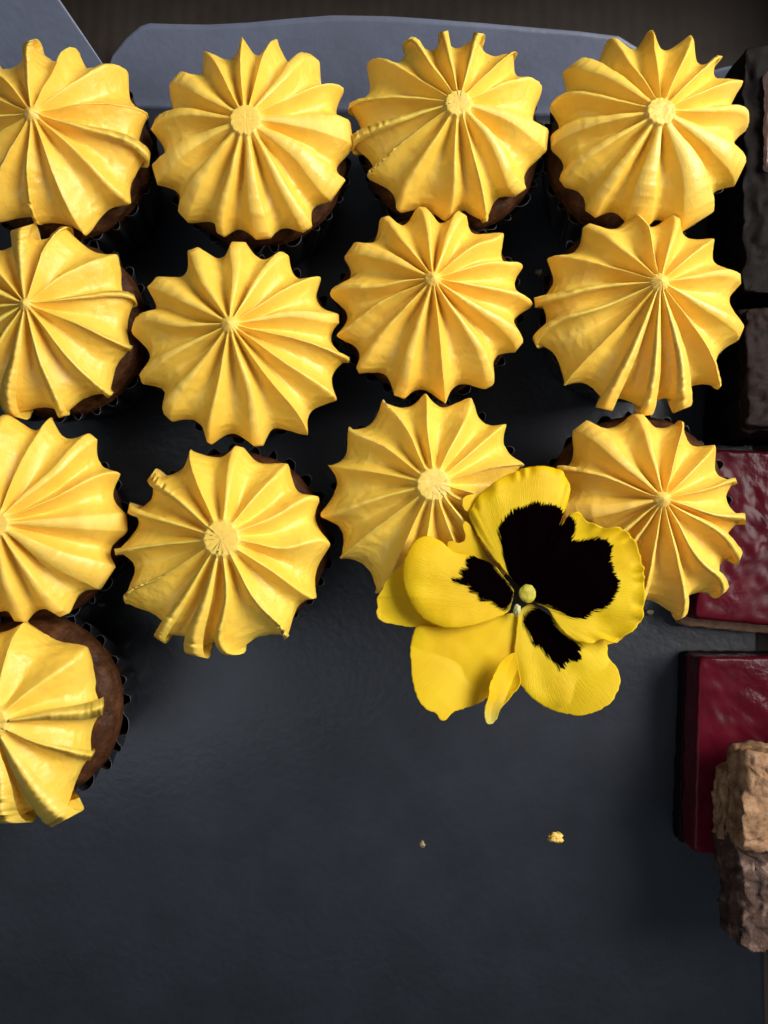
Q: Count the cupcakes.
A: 13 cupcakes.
